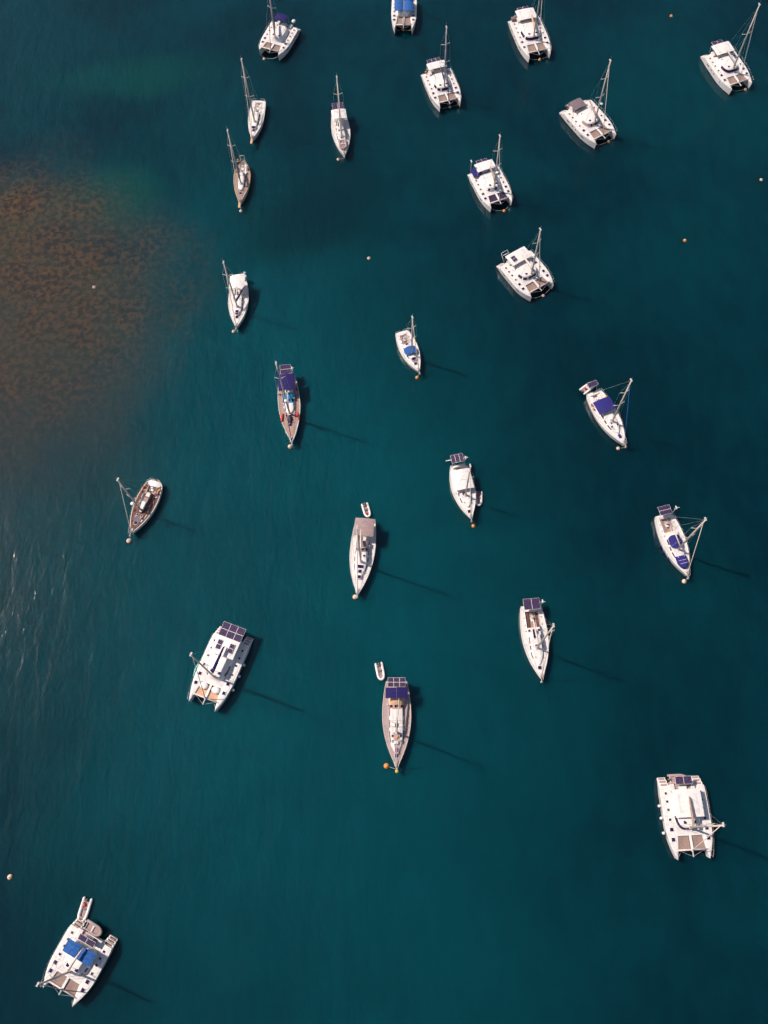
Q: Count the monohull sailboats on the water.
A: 13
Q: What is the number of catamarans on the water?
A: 11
